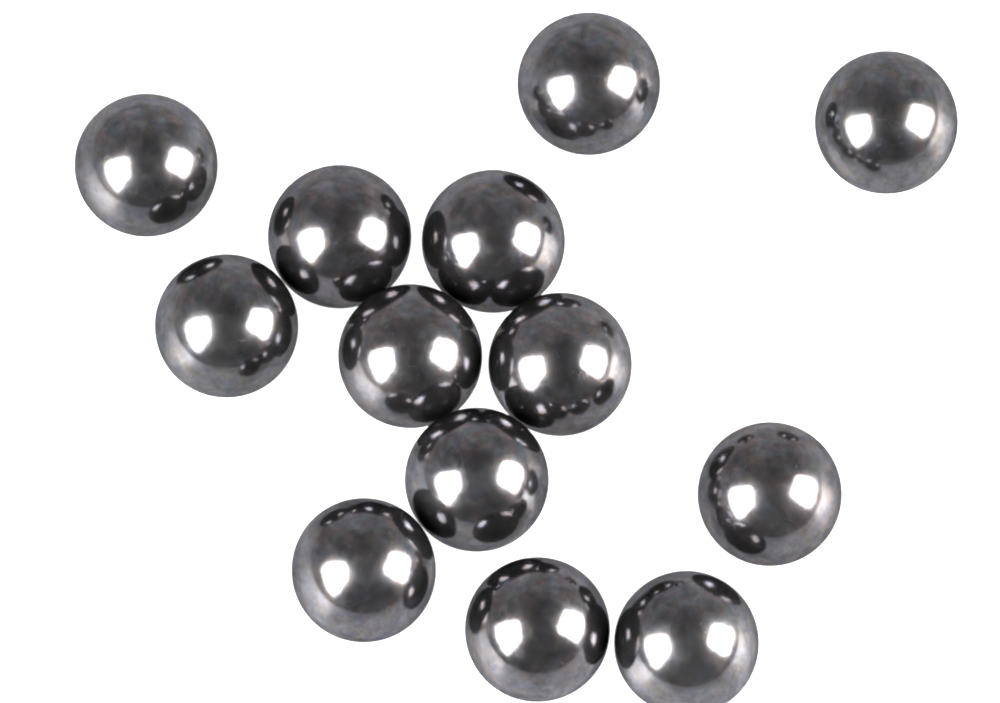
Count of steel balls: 13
